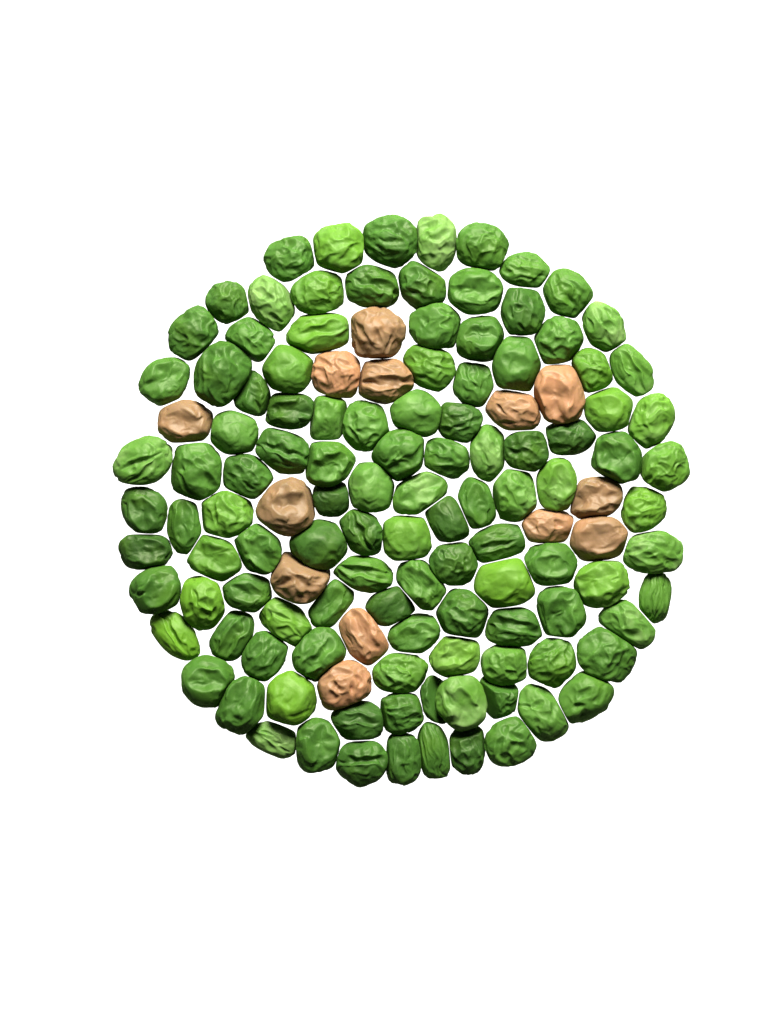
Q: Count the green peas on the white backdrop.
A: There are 113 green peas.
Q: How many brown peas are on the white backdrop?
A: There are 13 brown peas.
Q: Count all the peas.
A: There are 126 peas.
